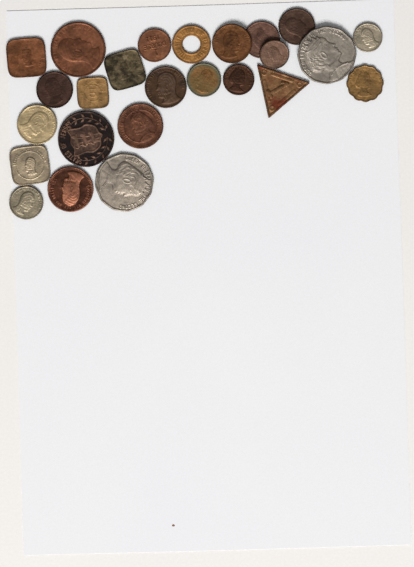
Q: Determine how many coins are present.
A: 25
